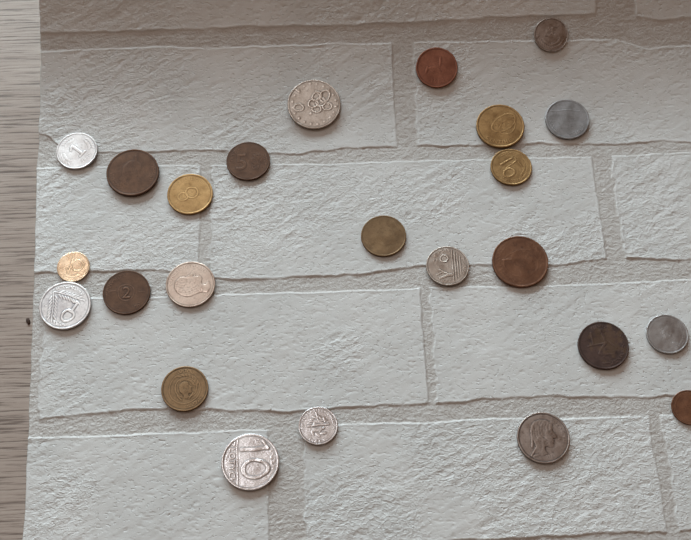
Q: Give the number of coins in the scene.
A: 24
